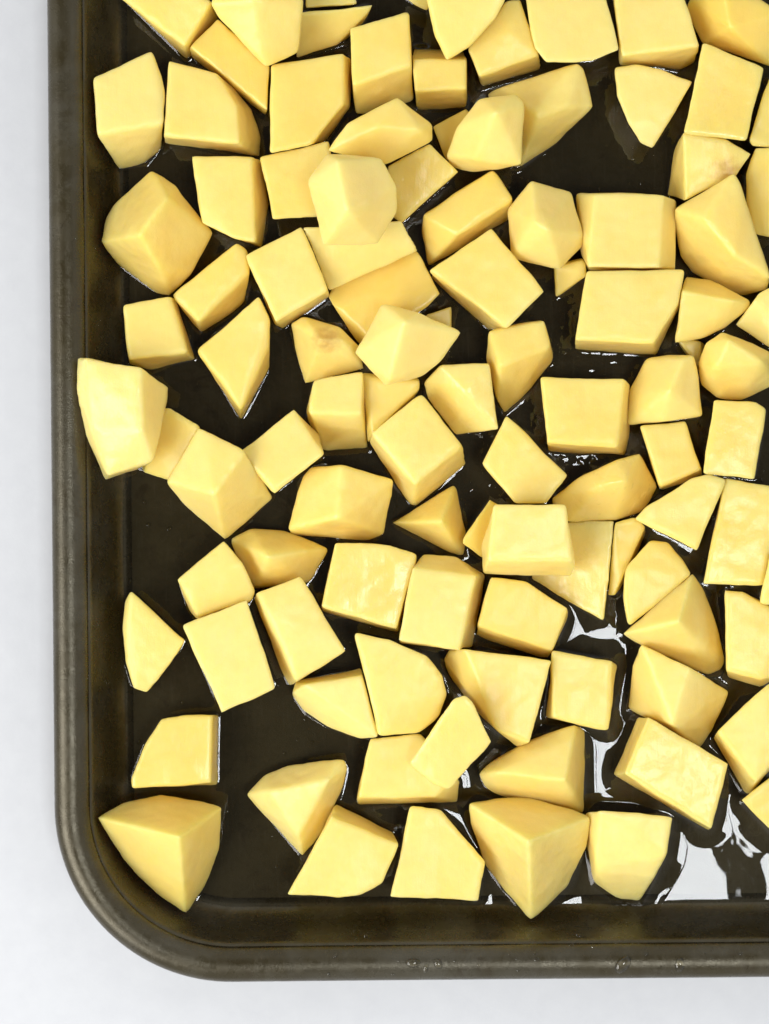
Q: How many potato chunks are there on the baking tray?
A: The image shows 103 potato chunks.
